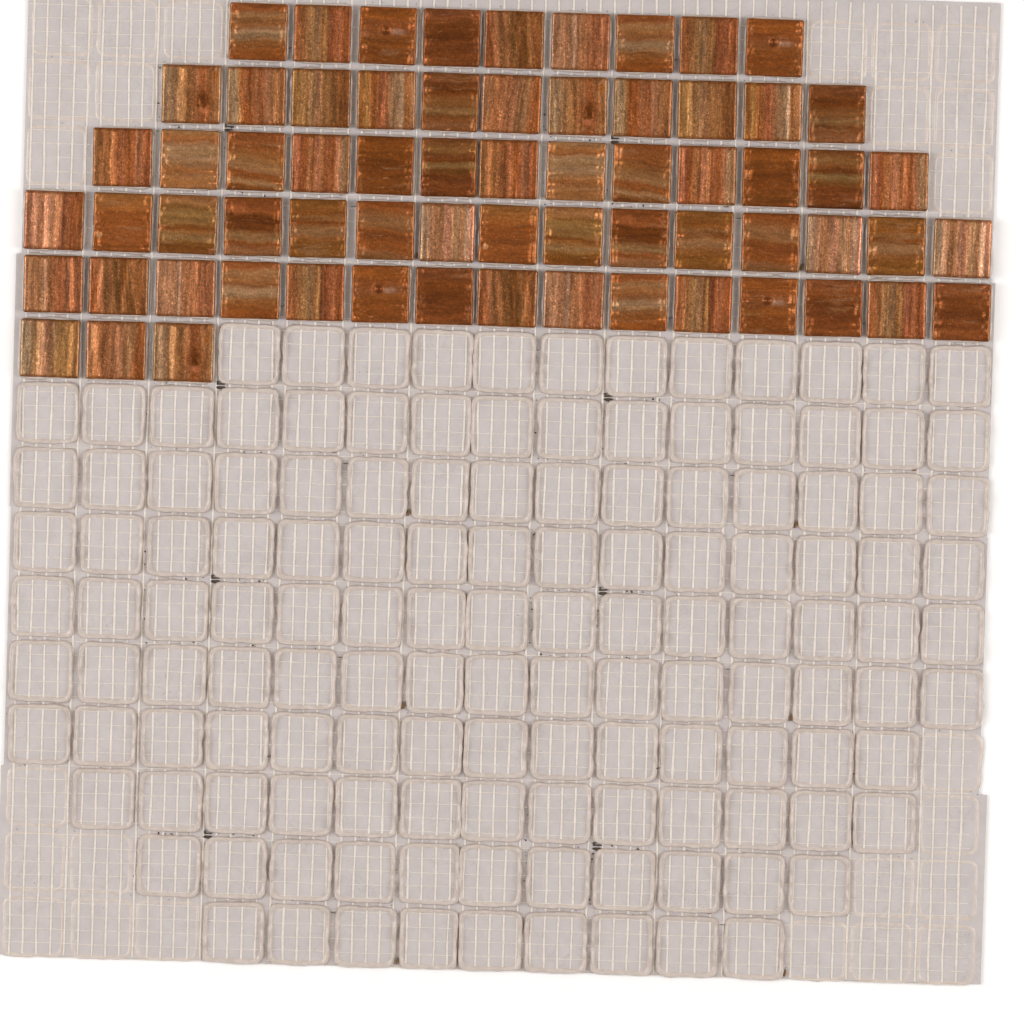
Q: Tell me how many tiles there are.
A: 66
